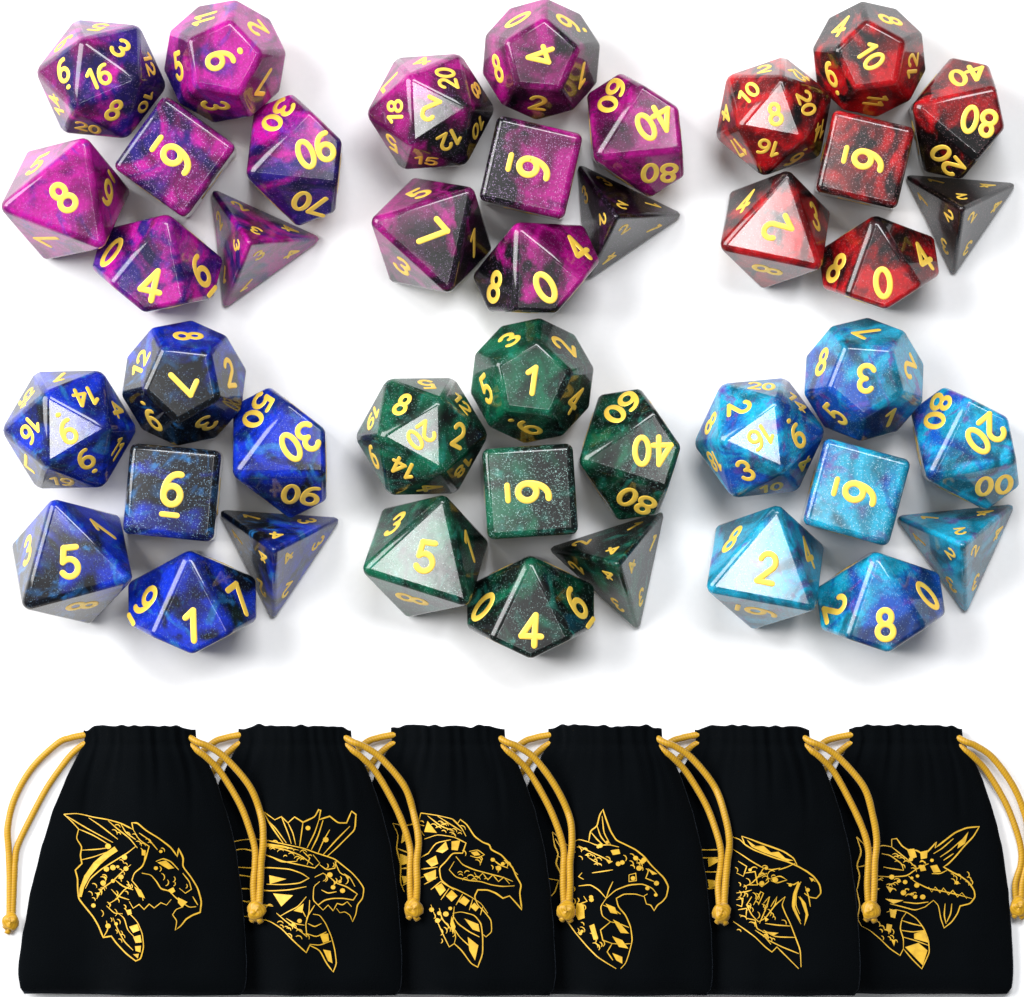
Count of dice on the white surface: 42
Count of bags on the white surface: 6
